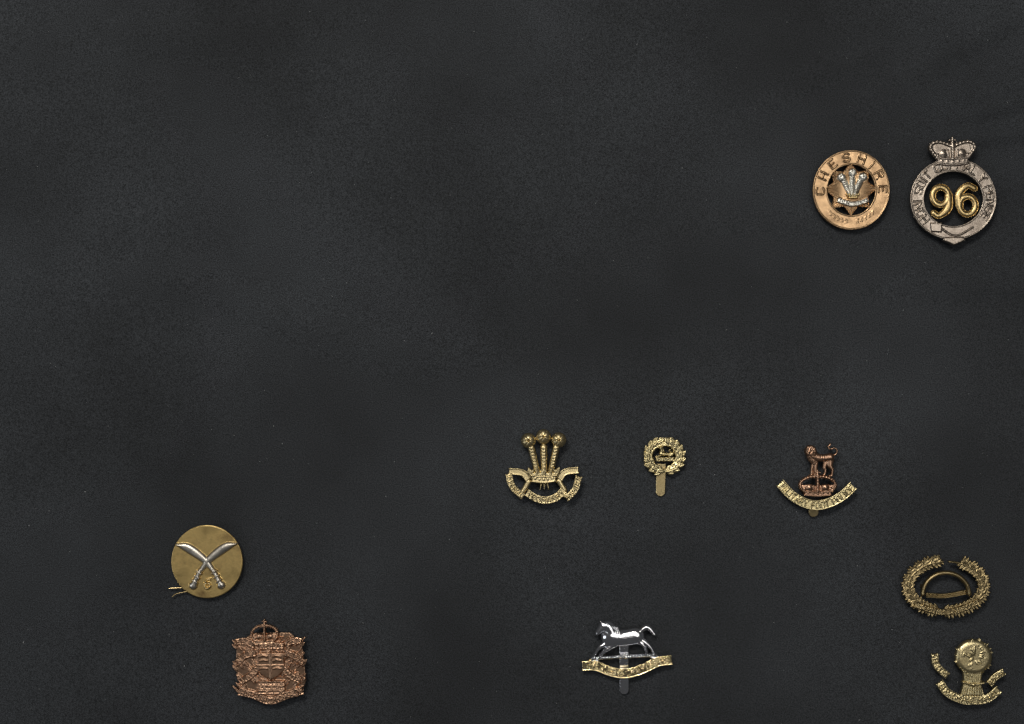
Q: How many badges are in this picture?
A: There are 10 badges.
